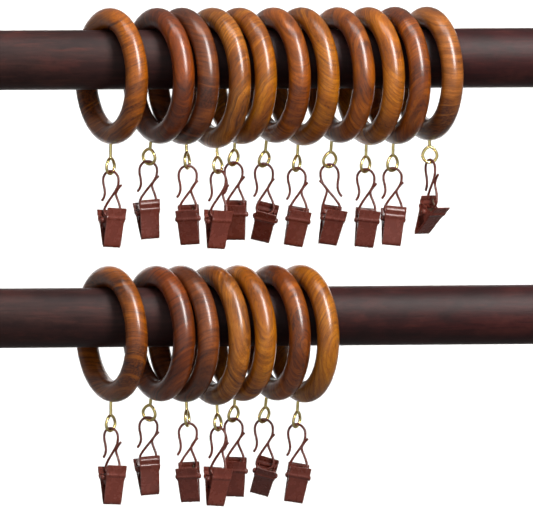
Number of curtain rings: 18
